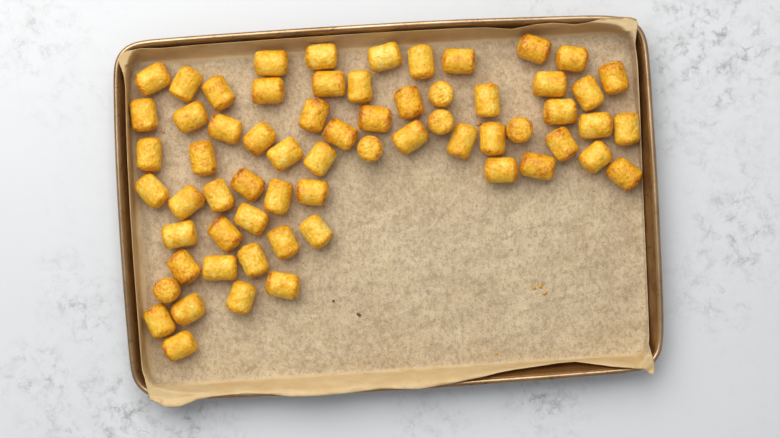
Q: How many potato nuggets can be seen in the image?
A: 64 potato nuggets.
